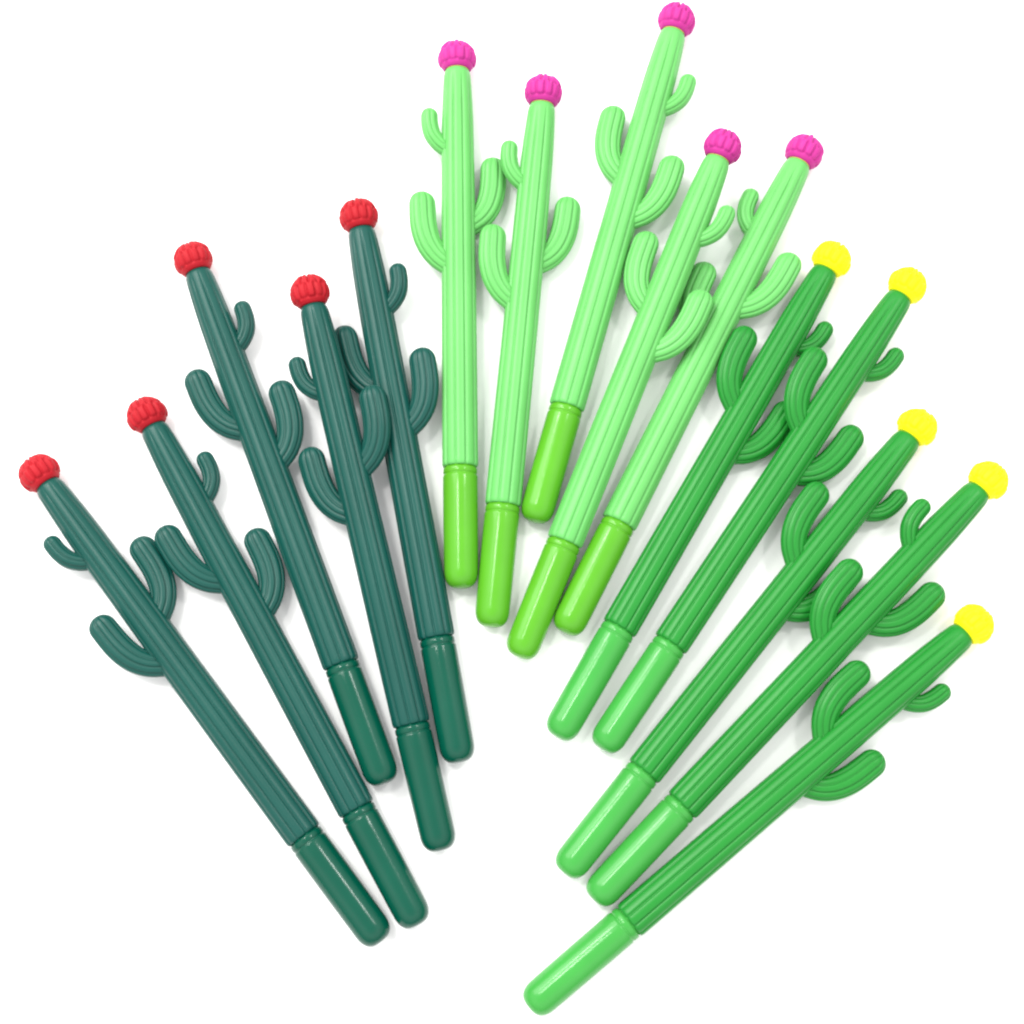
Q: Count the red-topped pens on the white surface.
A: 5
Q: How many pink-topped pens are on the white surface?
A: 5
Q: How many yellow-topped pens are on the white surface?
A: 5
